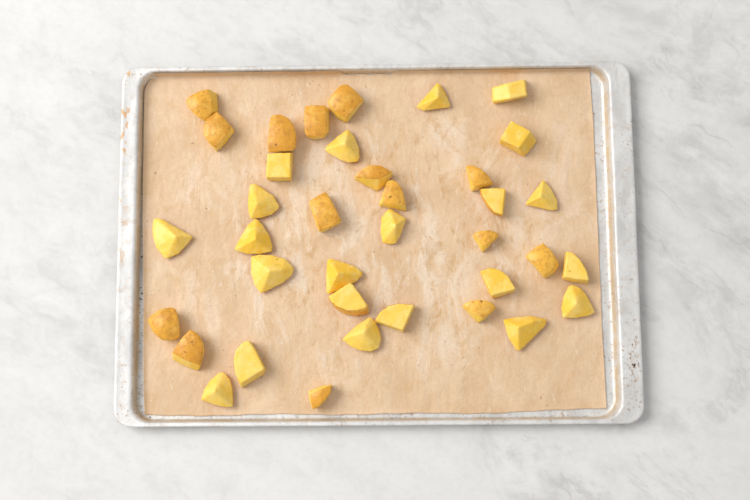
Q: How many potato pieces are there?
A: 37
